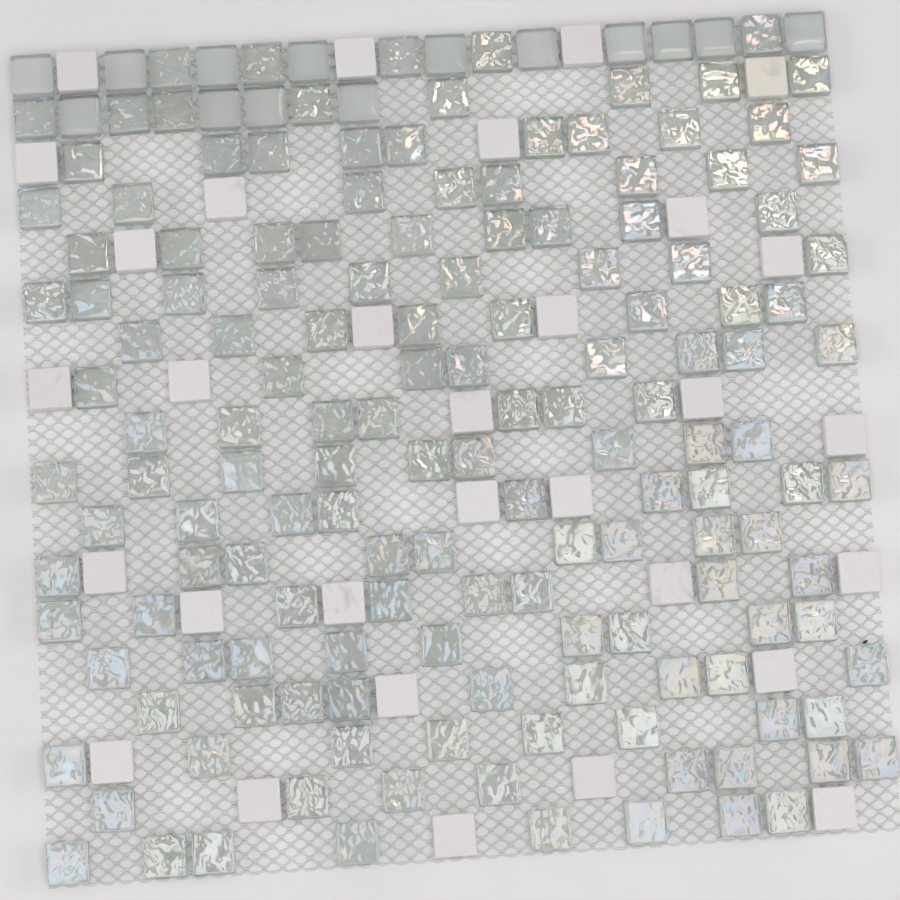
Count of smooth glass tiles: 14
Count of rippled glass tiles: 148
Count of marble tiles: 31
